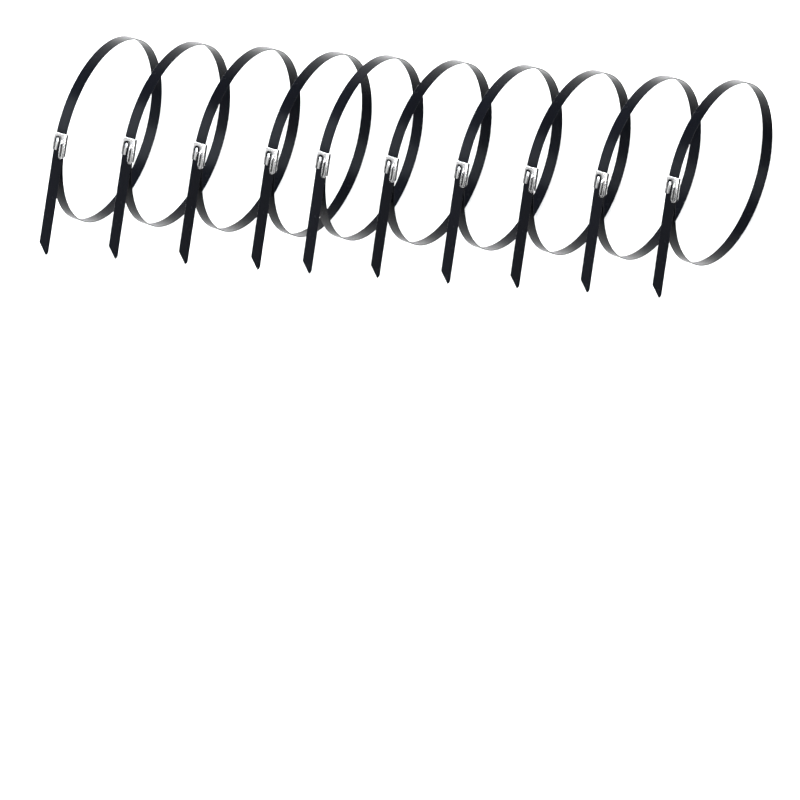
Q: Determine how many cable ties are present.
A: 10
